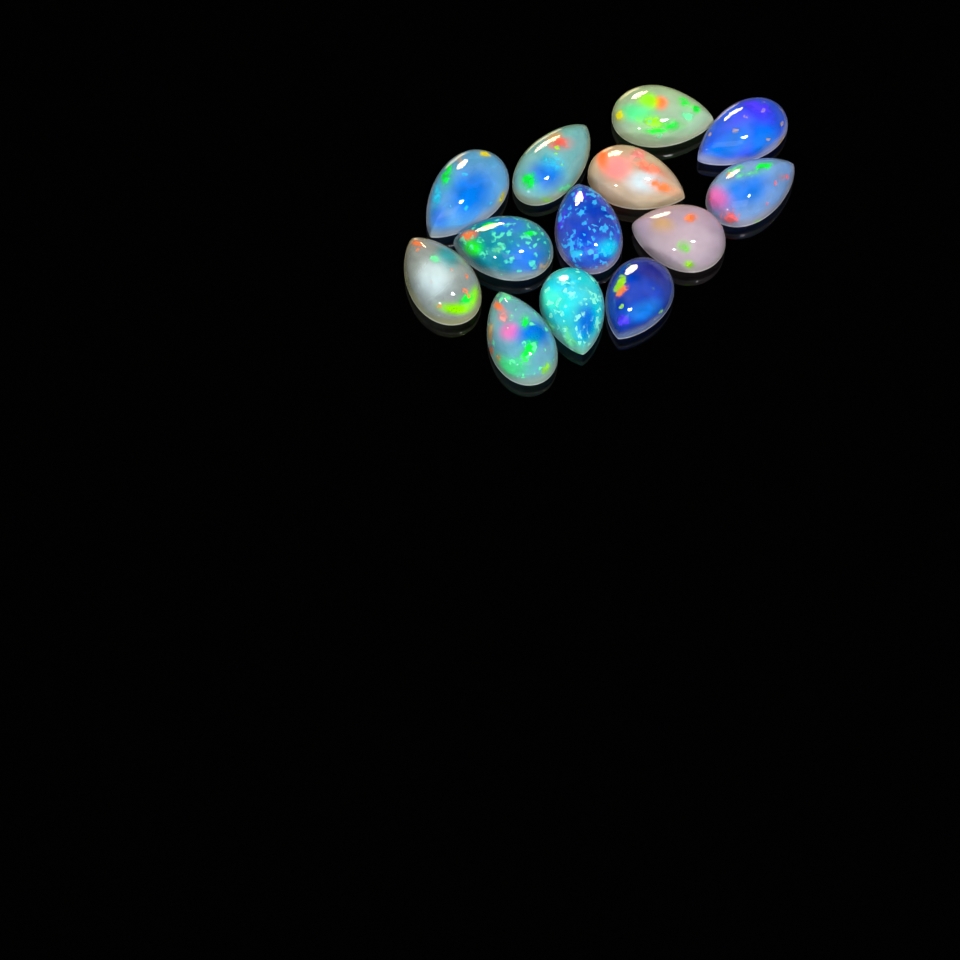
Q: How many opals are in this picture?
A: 13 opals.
